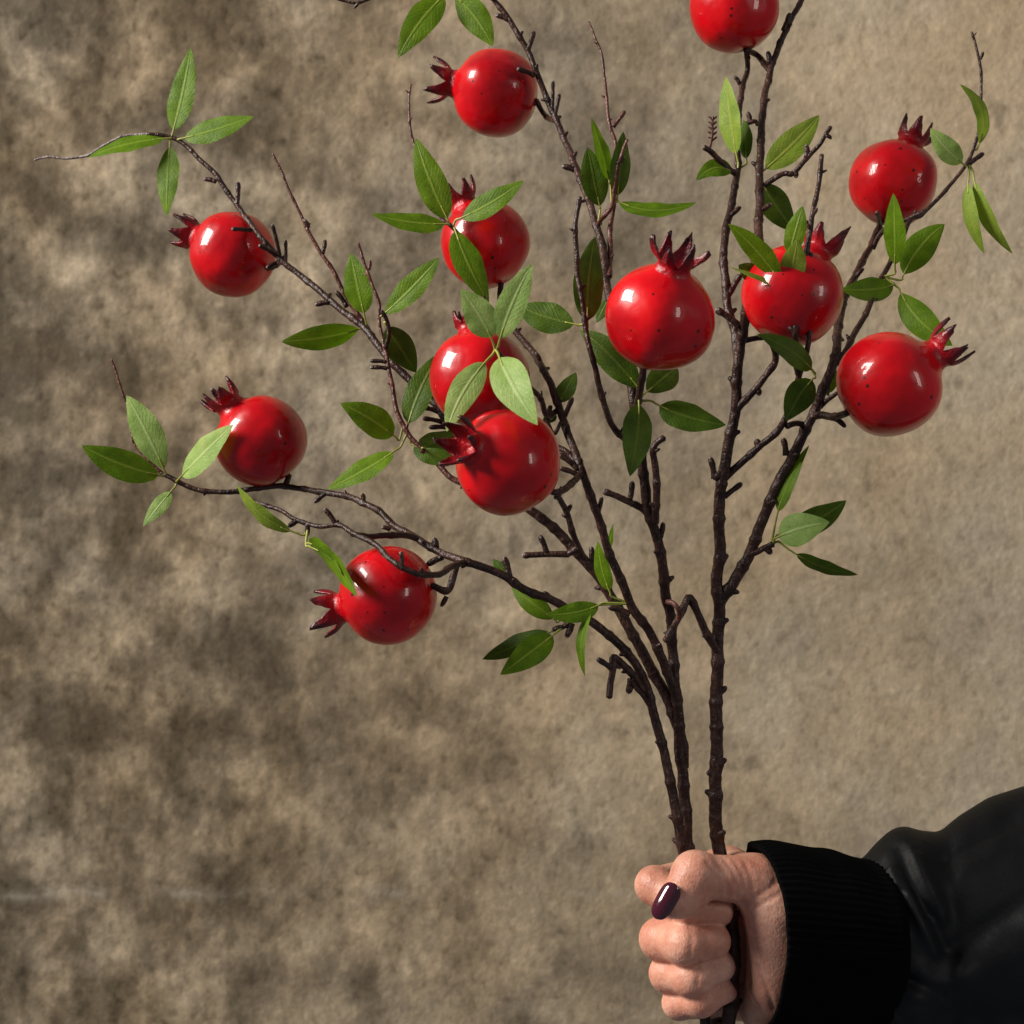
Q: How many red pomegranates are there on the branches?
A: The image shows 12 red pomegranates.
